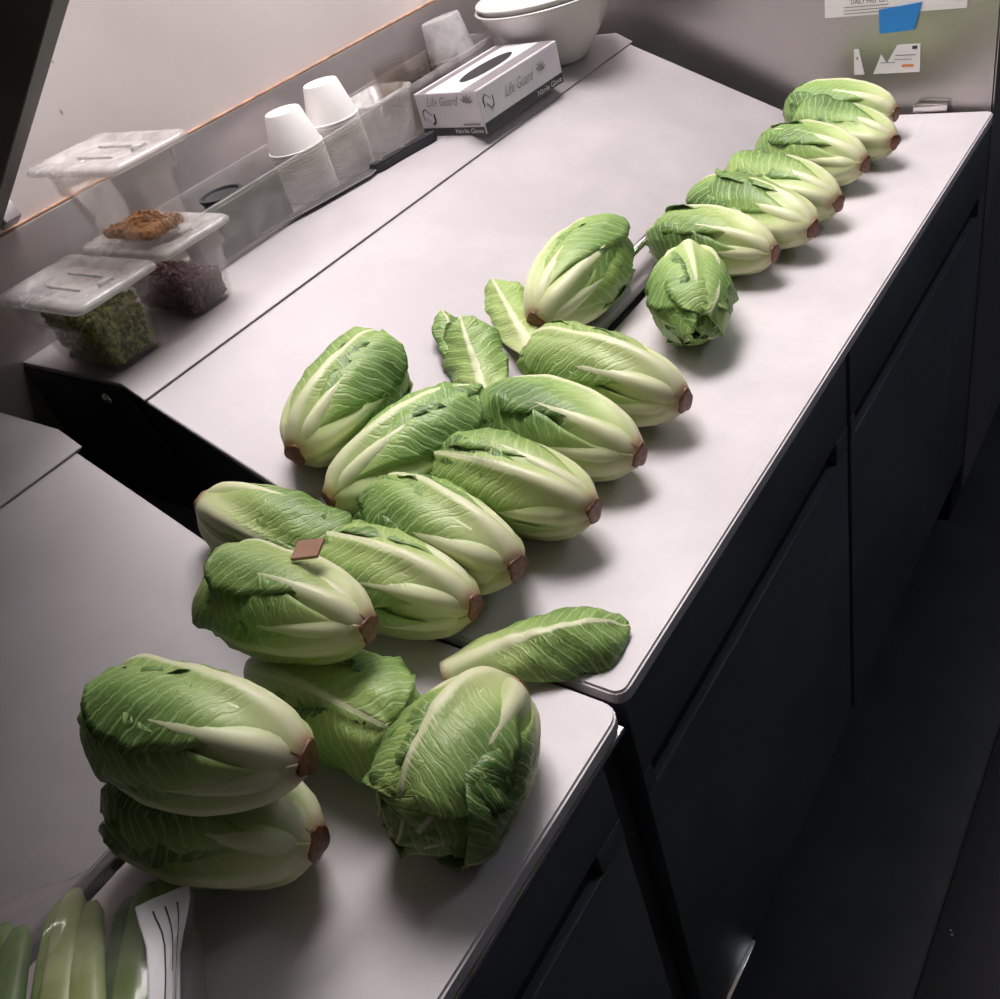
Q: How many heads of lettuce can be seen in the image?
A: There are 21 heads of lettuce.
